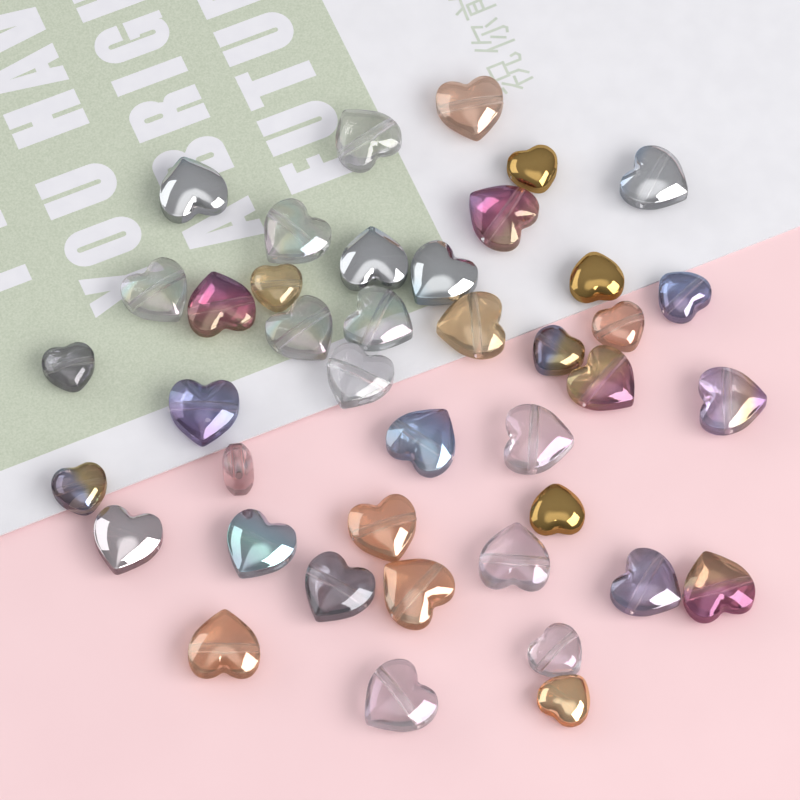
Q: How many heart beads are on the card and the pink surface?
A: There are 41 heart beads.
